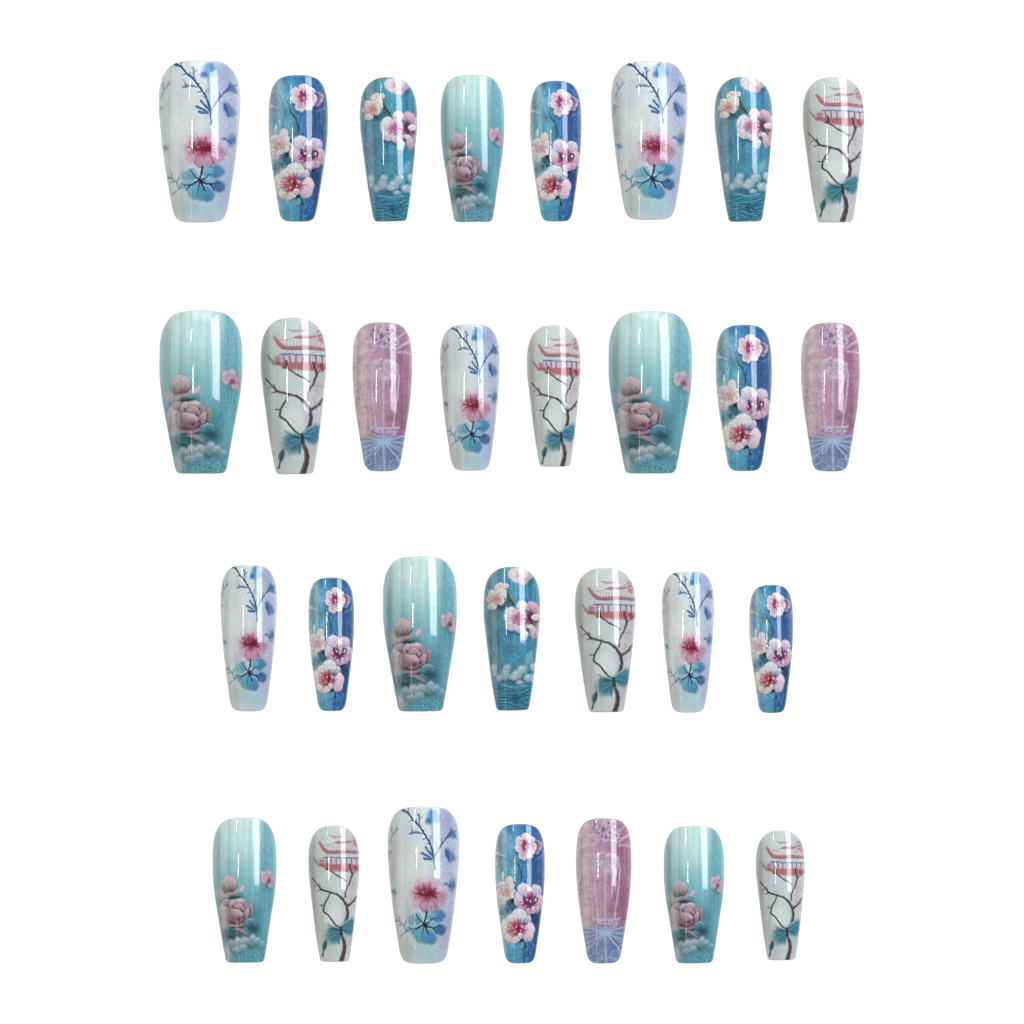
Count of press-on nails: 30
